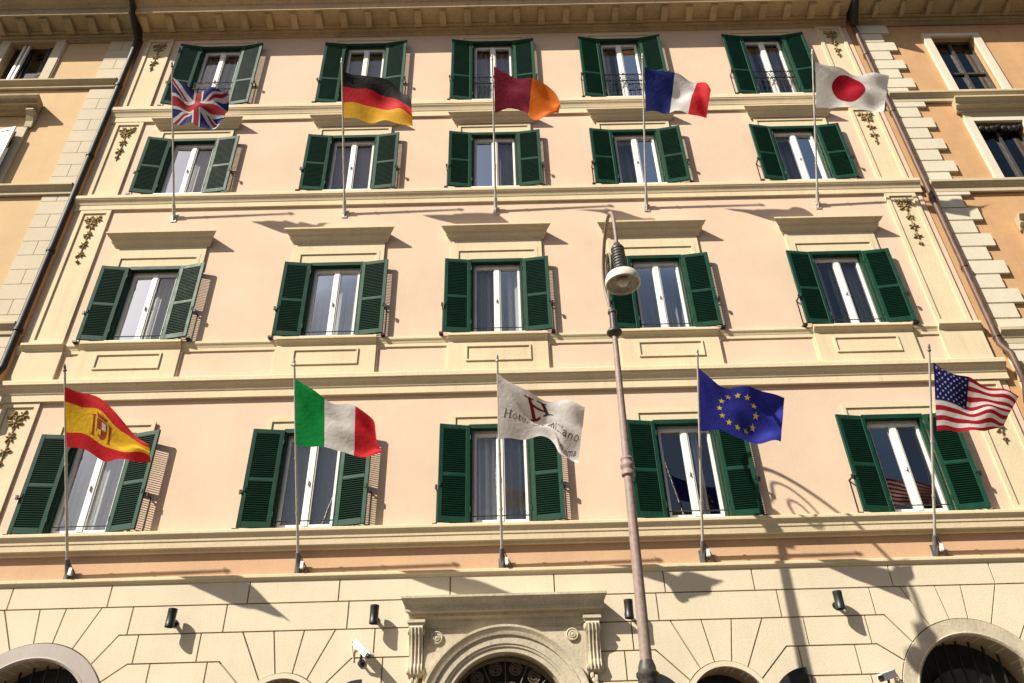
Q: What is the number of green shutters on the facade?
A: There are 40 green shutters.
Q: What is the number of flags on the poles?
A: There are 10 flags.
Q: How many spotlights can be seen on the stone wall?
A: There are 4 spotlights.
